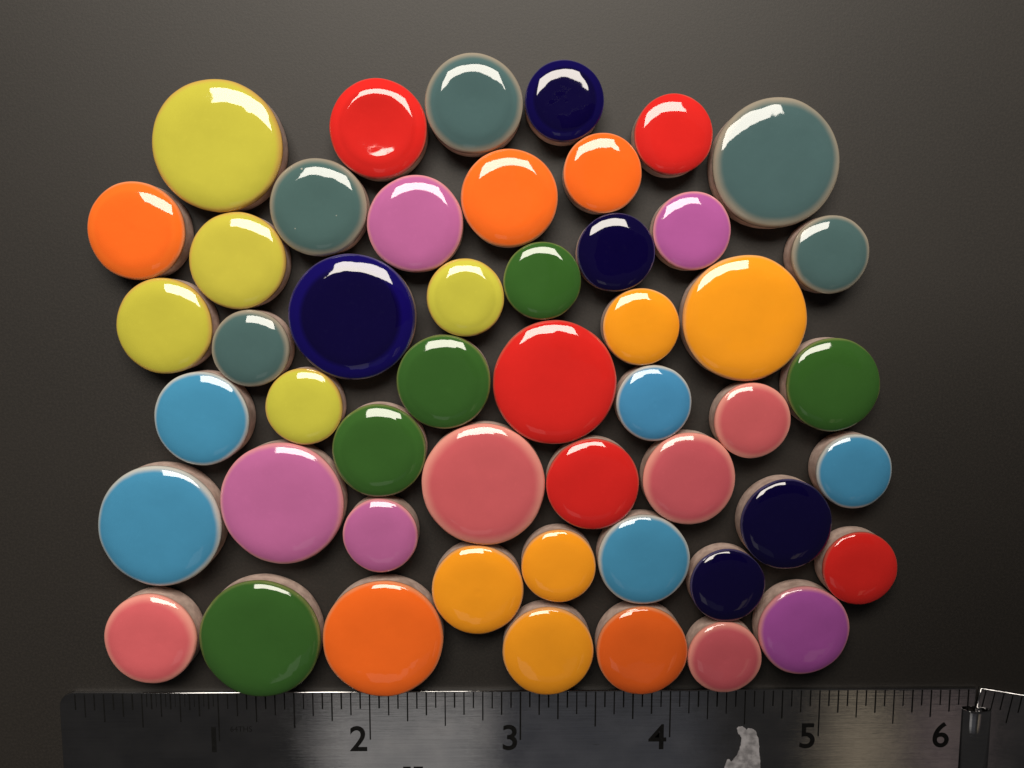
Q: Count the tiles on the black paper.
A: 50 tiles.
